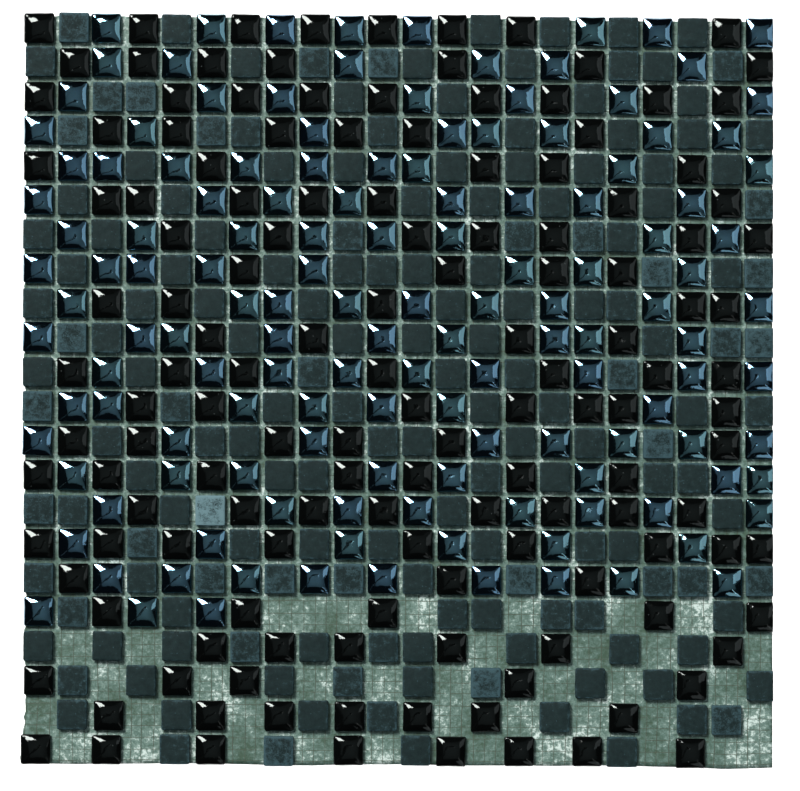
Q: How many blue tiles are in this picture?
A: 138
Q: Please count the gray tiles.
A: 167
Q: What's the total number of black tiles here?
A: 140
